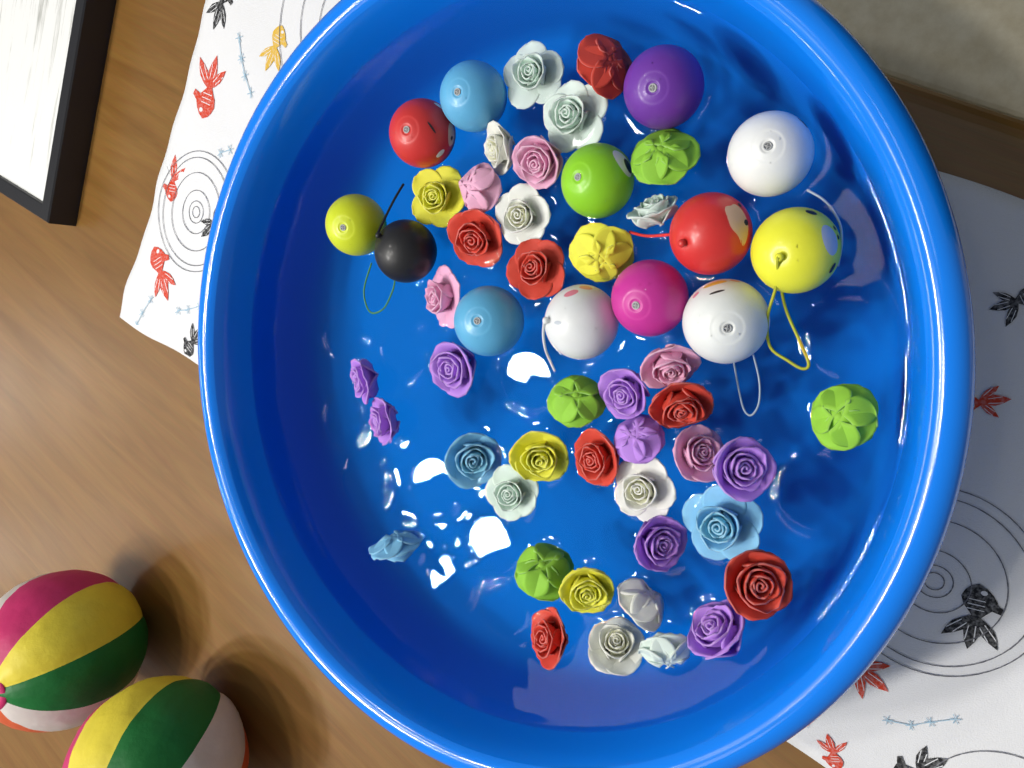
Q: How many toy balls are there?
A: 13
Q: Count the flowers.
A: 41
